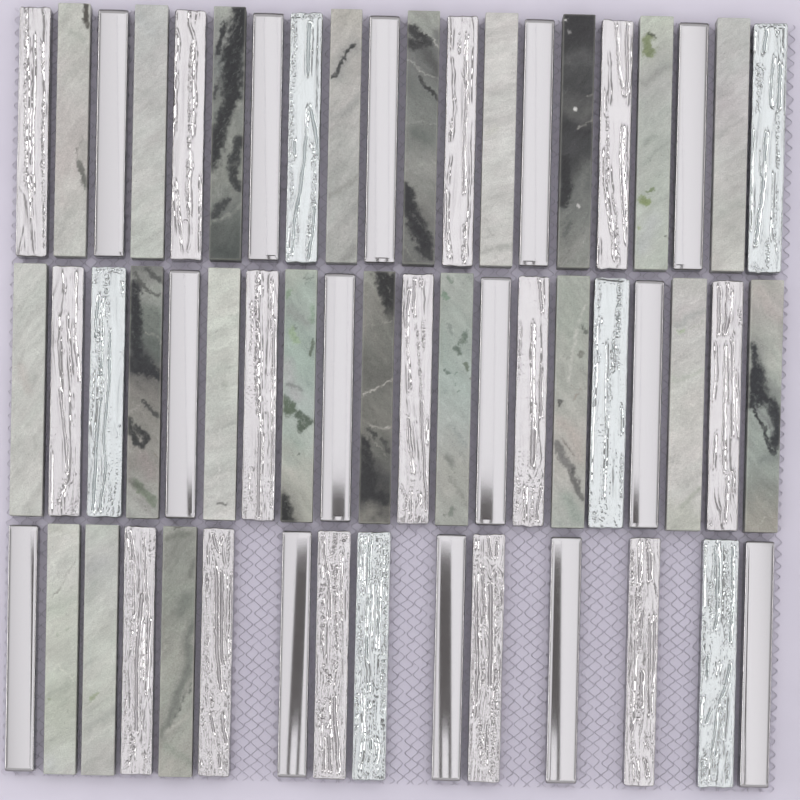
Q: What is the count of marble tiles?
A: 21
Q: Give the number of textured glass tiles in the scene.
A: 20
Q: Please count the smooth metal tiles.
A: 14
